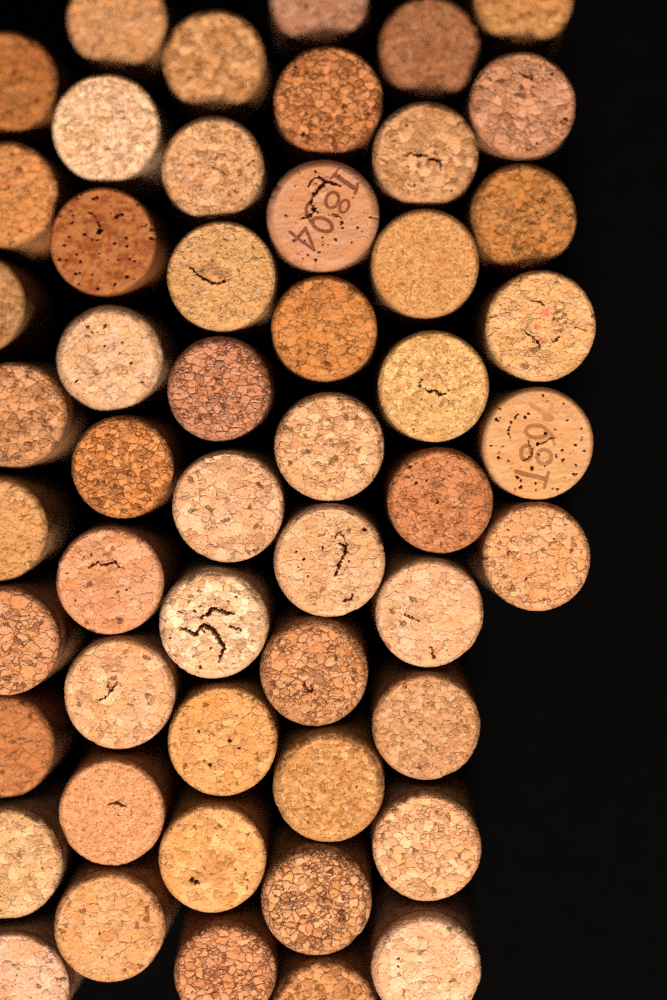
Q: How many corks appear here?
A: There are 52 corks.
